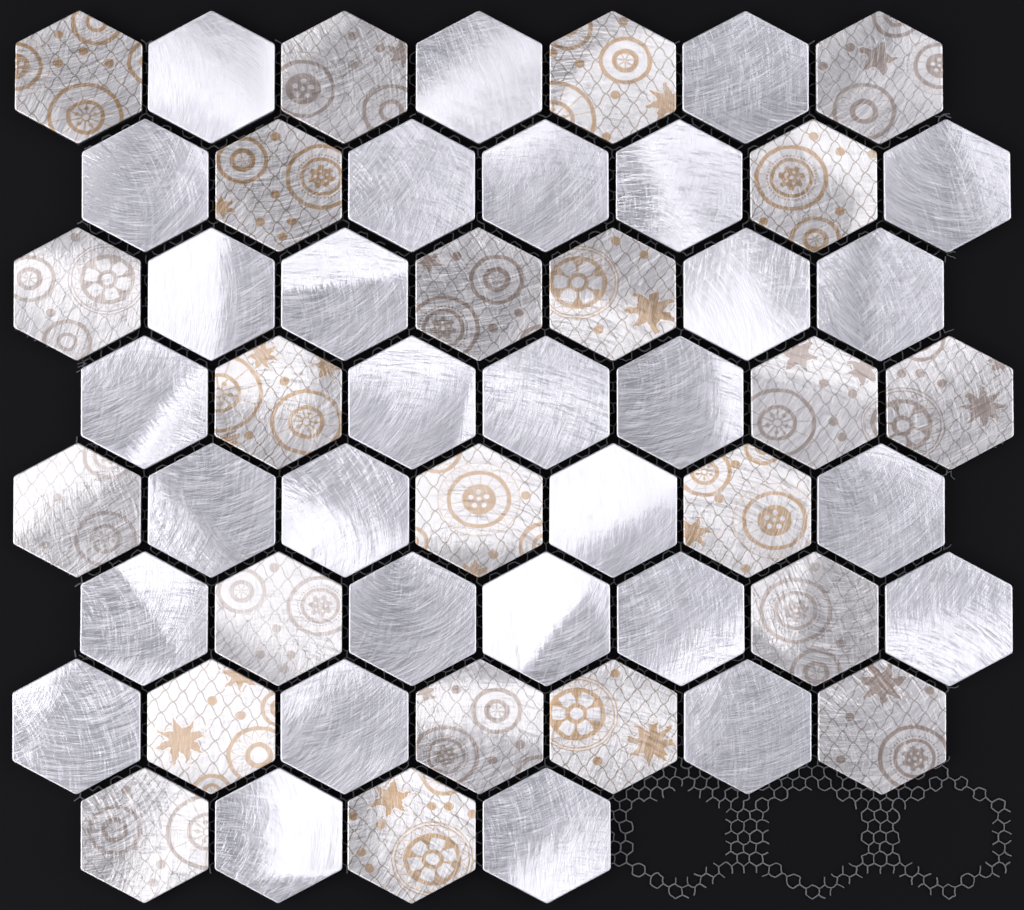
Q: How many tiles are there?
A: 53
